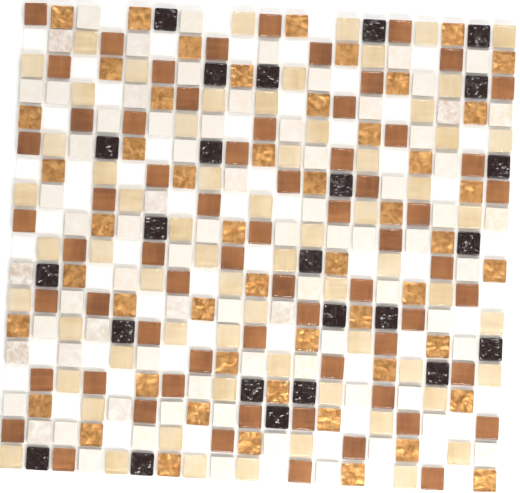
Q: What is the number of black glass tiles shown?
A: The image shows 24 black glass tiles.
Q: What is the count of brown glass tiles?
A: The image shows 65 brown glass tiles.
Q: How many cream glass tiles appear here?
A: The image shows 65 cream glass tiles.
